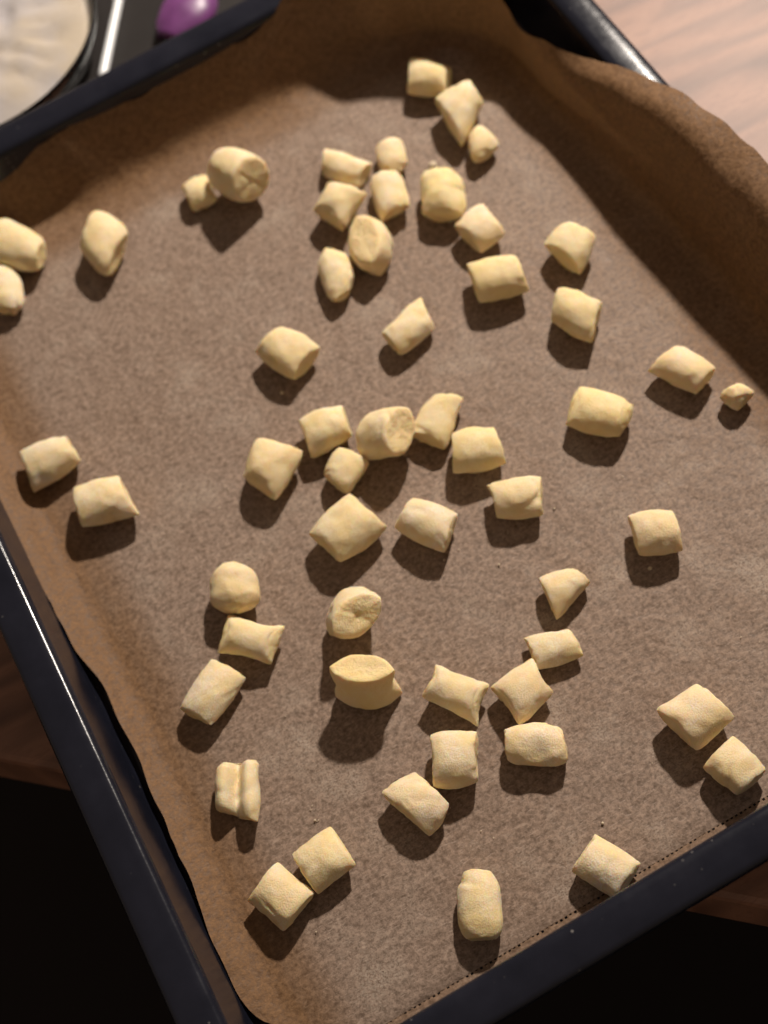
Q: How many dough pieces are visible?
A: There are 55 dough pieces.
